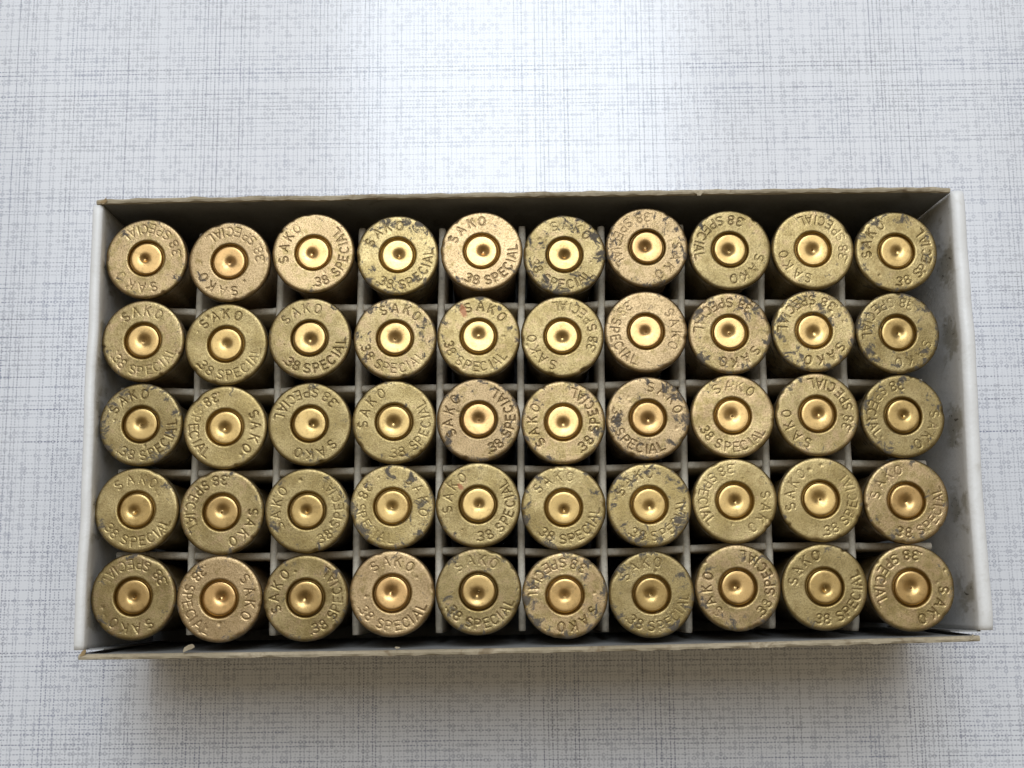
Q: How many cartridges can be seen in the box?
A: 50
